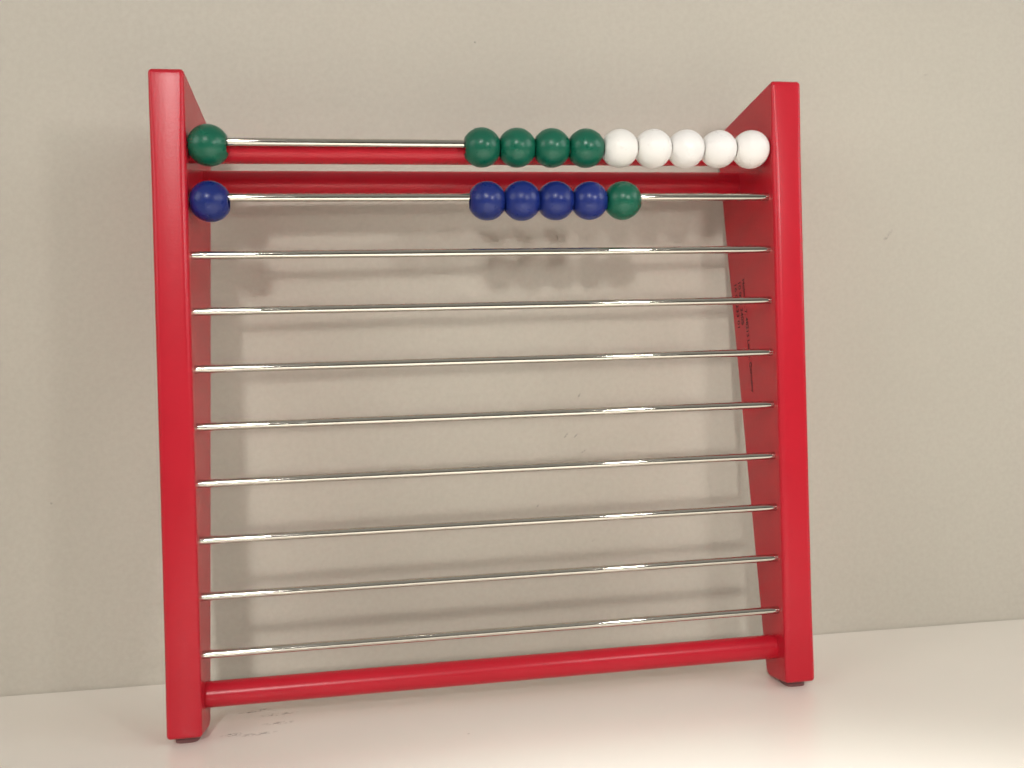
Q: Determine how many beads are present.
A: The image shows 16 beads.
